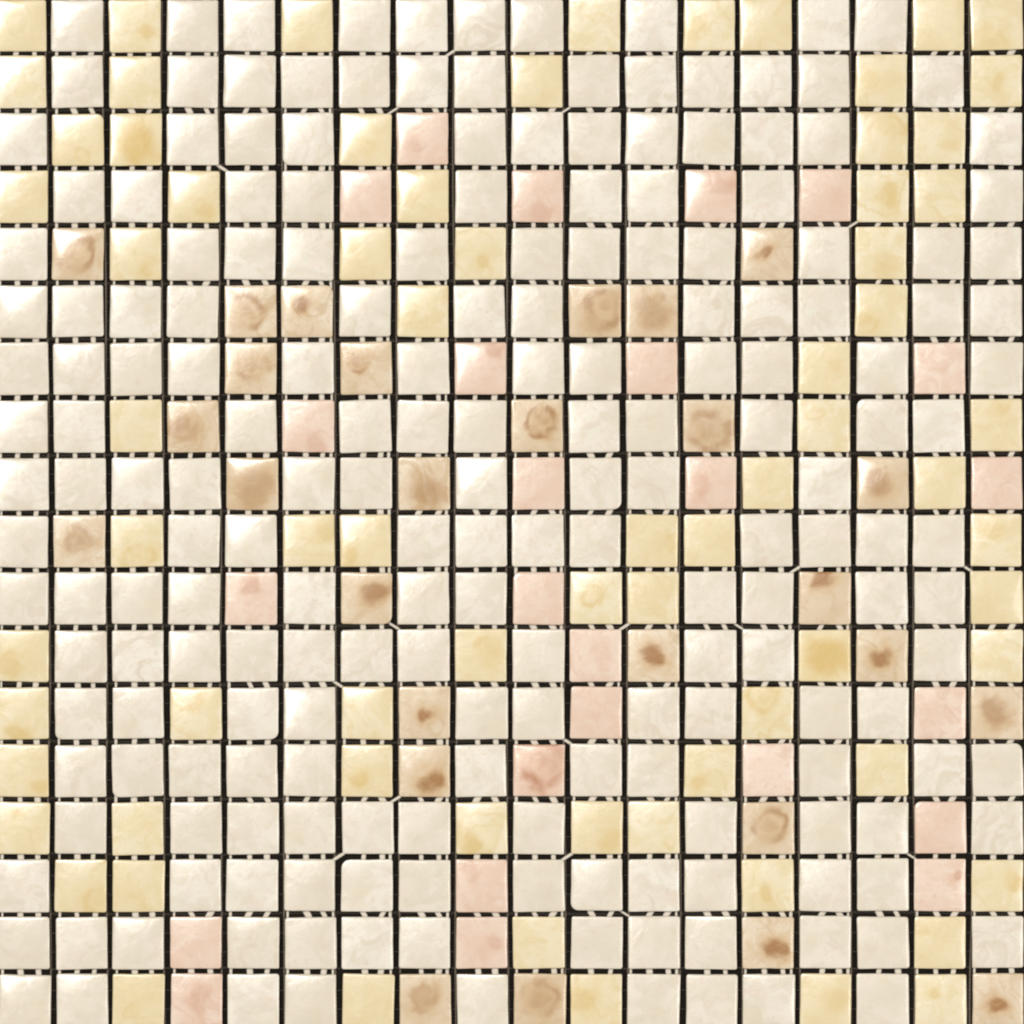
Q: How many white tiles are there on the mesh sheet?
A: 200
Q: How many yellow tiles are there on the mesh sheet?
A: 72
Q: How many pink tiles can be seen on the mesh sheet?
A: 25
